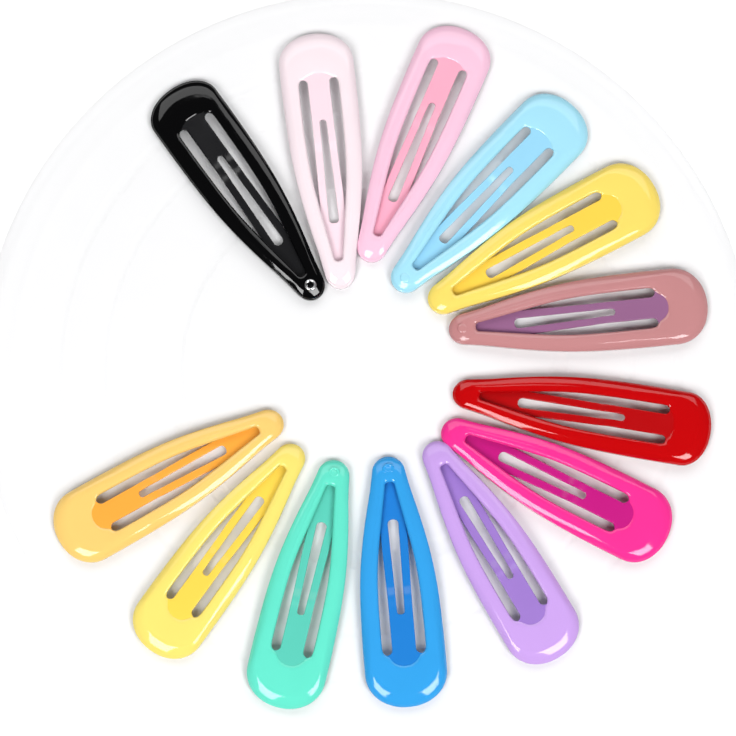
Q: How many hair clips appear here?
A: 13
